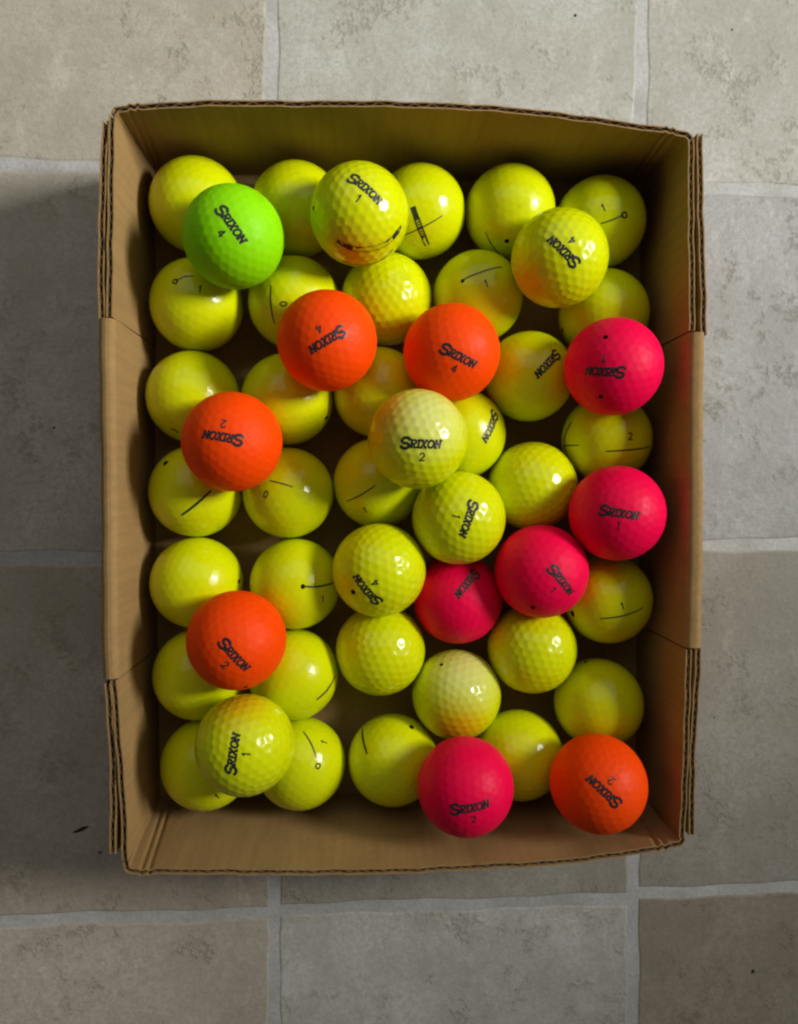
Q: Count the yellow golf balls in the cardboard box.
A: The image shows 39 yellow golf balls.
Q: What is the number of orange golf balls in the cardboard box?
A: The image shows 5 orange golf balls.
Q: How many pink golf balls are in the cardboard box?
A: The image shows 5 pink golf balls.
